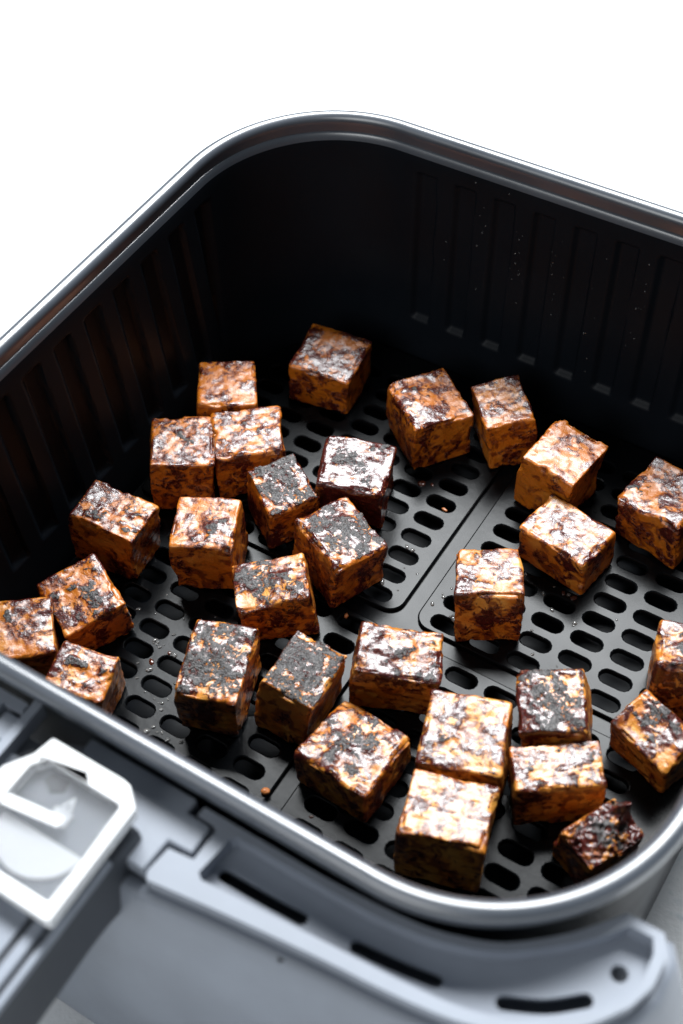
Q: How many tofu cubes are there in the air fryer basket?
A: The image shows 30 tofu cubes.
